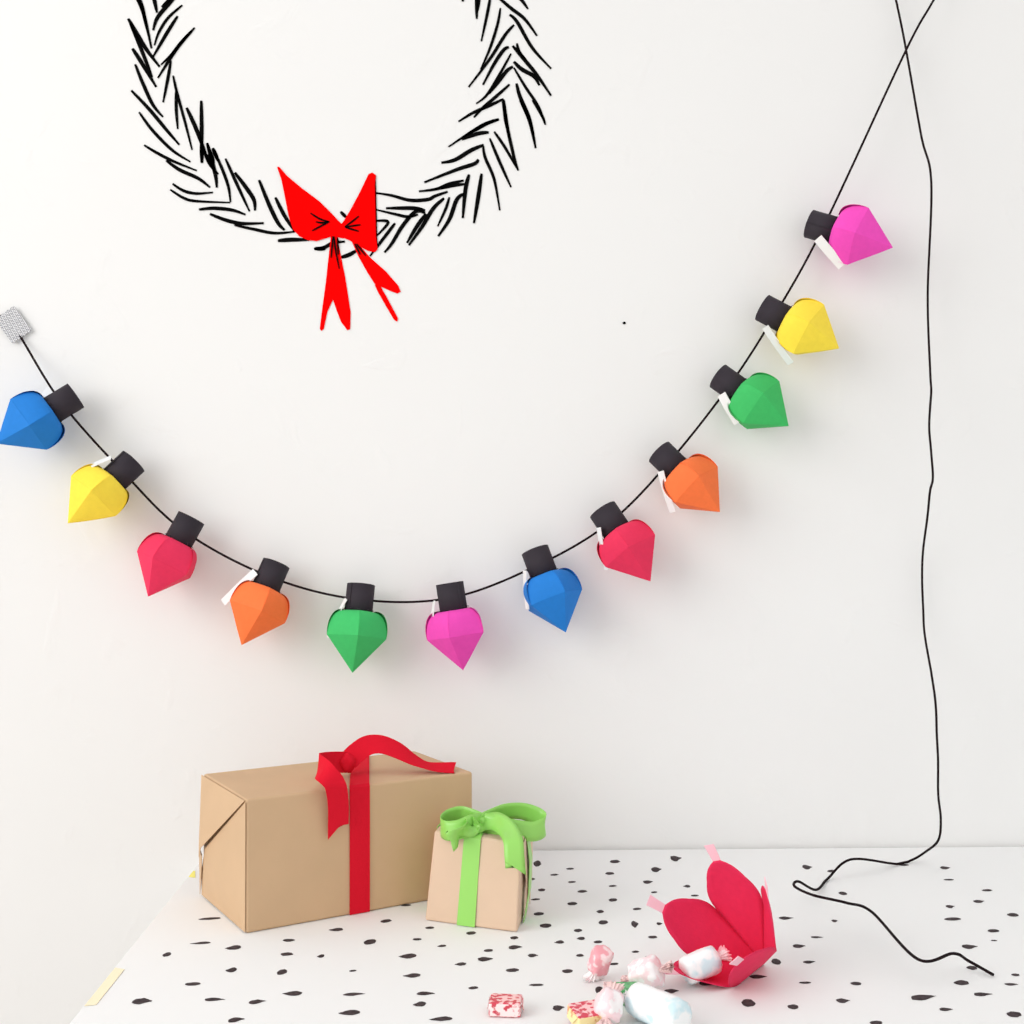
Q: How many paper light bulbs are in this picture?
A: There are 12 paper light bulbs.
